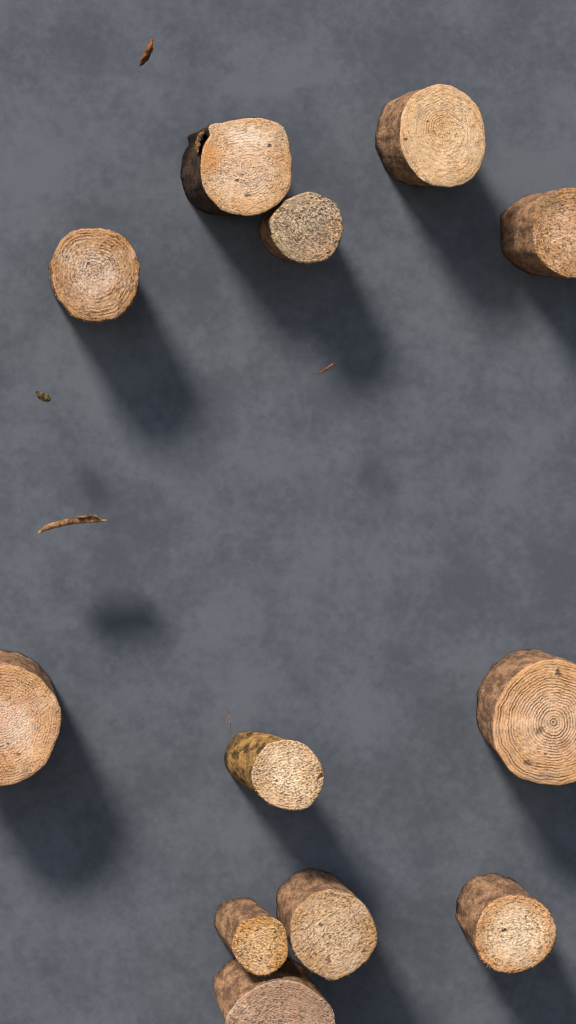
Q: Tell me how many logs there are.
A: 12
